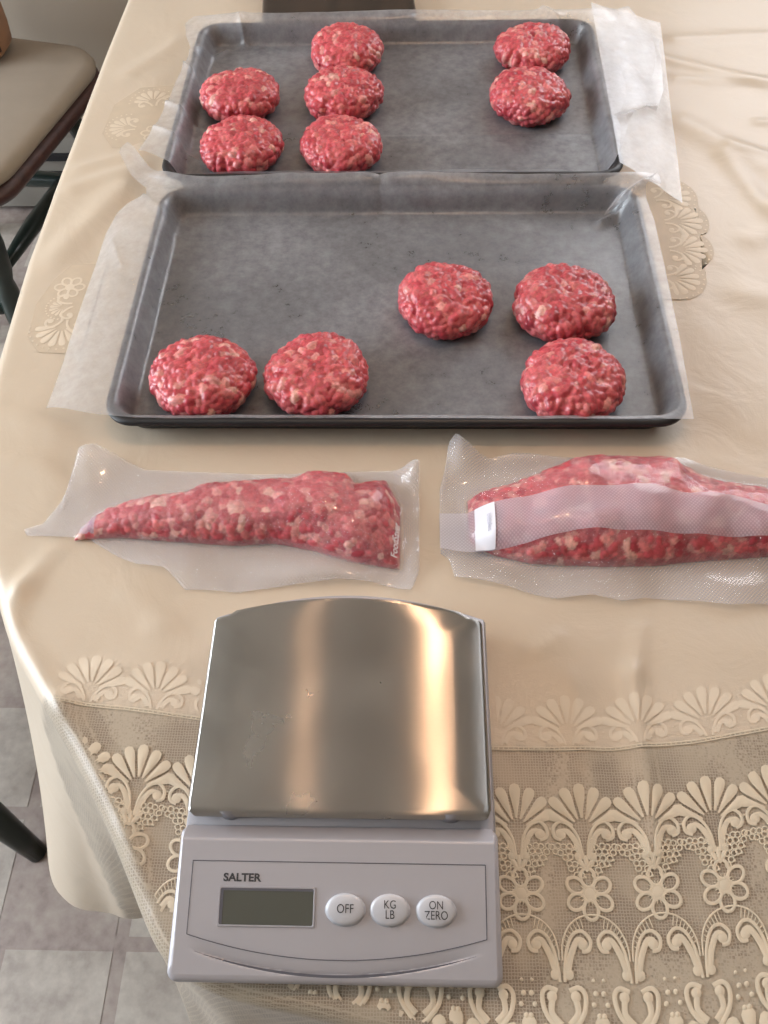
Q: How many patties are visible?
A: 12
